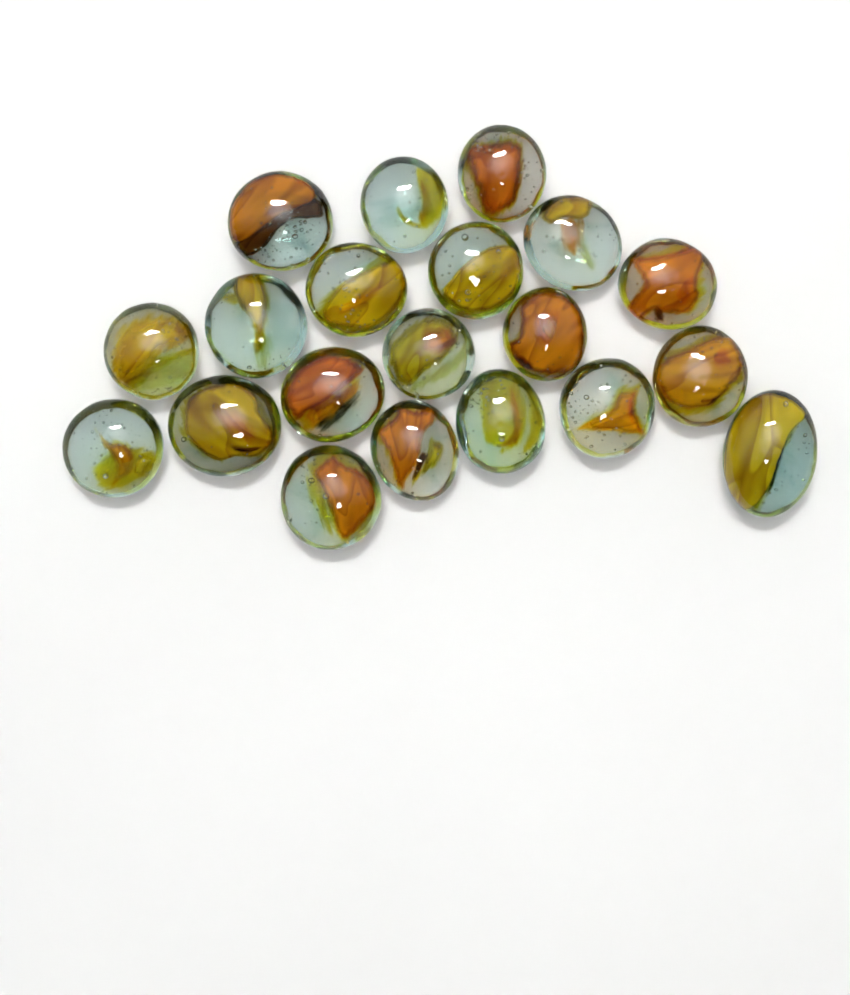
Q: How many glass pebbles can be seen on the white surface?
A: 20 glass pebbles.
